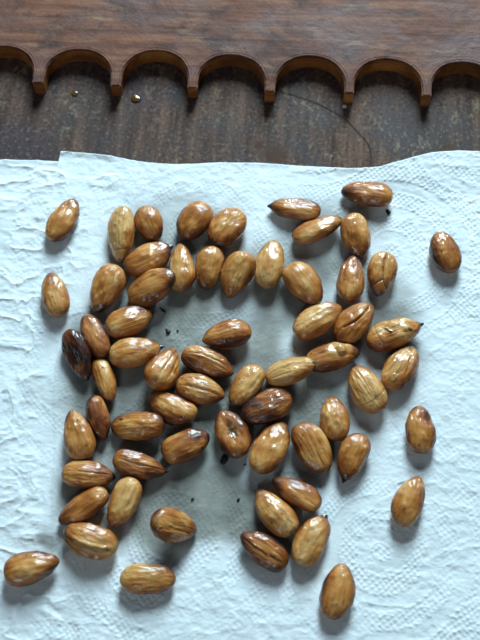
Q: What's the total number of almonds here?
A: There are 64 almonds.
